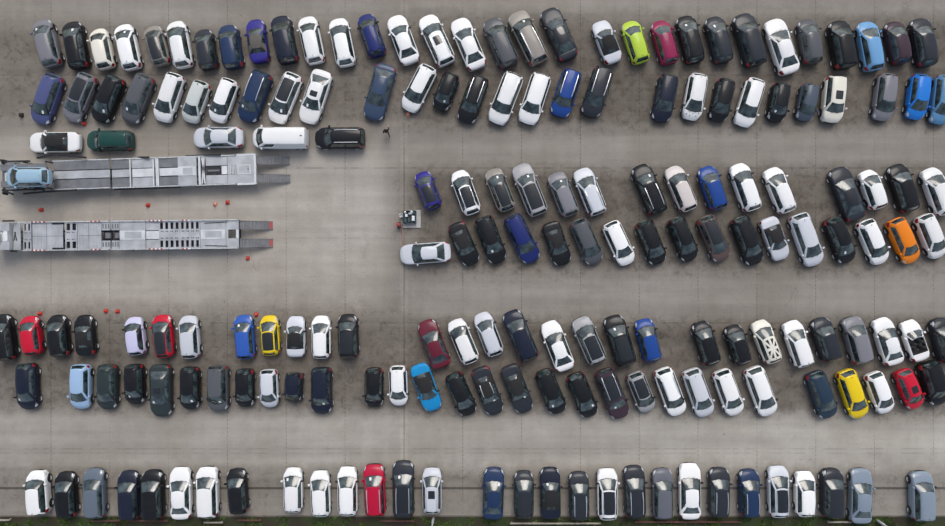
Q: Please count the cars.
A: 184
